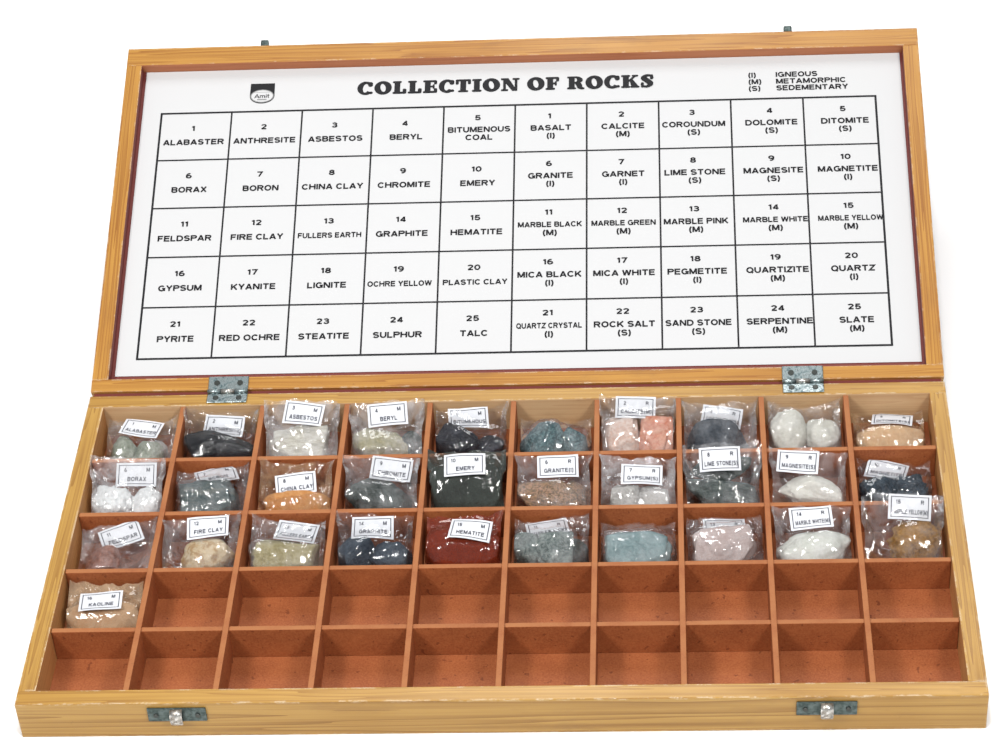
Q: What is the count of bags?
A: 31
